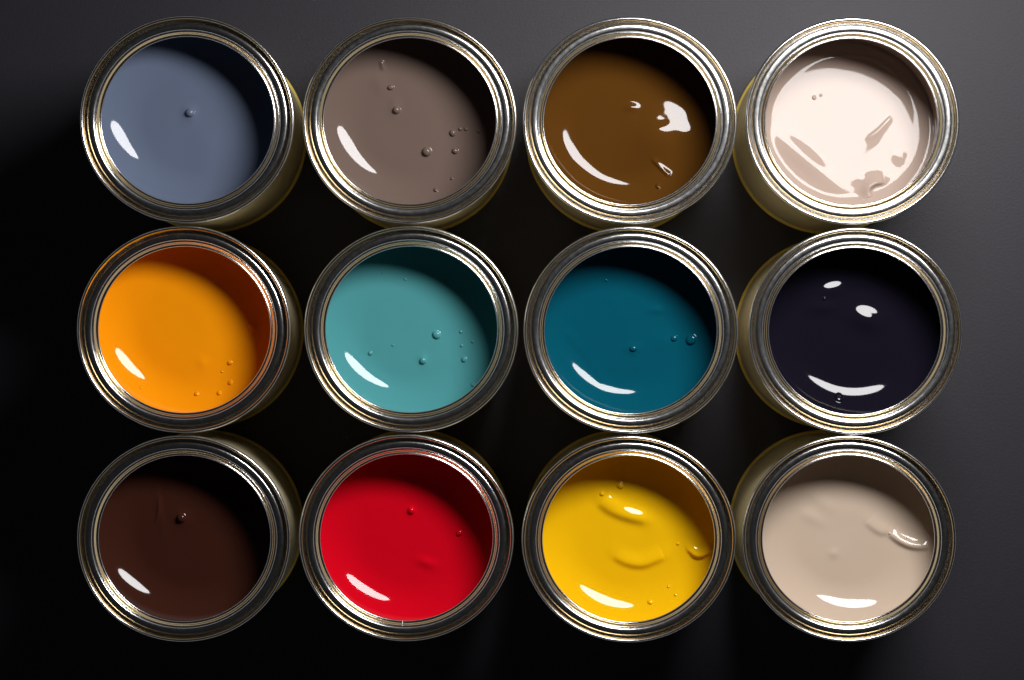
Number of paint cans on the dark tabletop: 12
